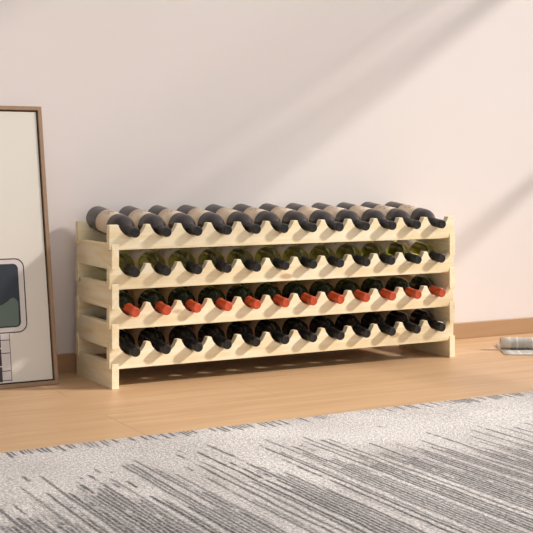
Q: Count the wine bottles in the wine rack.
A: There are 48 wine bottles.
